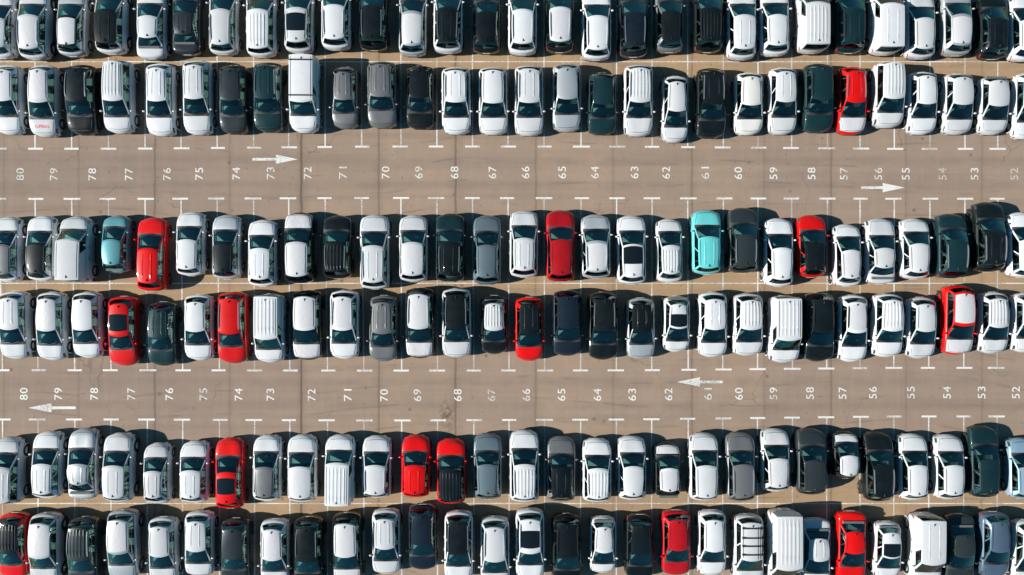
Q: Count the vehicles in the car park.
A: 174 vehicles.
